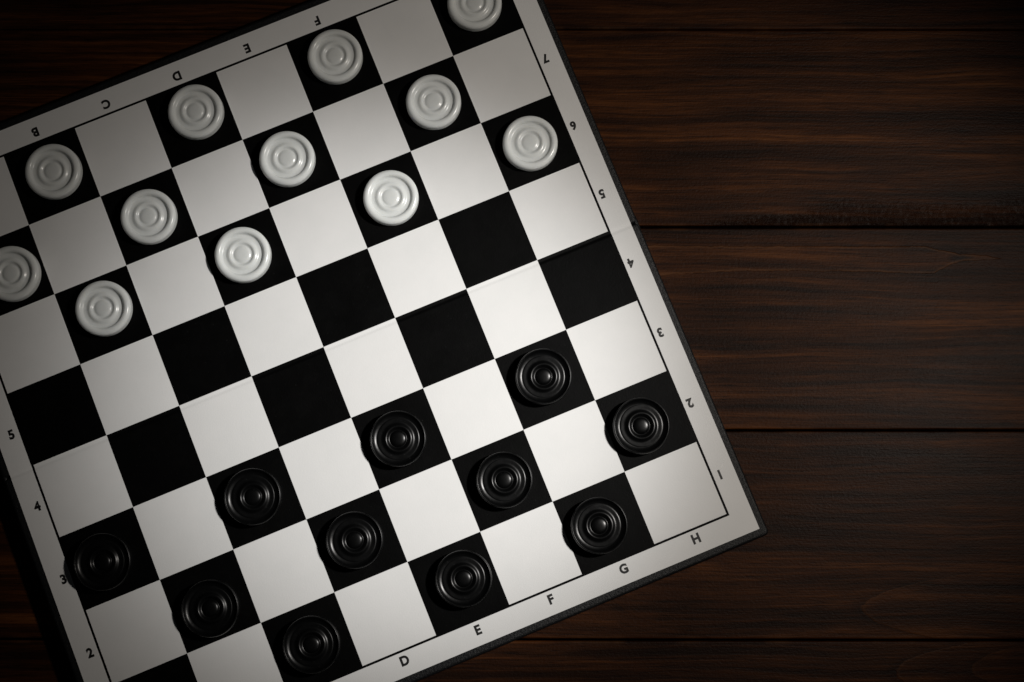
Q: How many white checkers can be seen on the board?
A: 12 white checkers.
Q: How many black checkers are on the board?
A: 11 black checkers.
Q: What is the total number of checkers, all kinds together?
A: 23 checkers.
